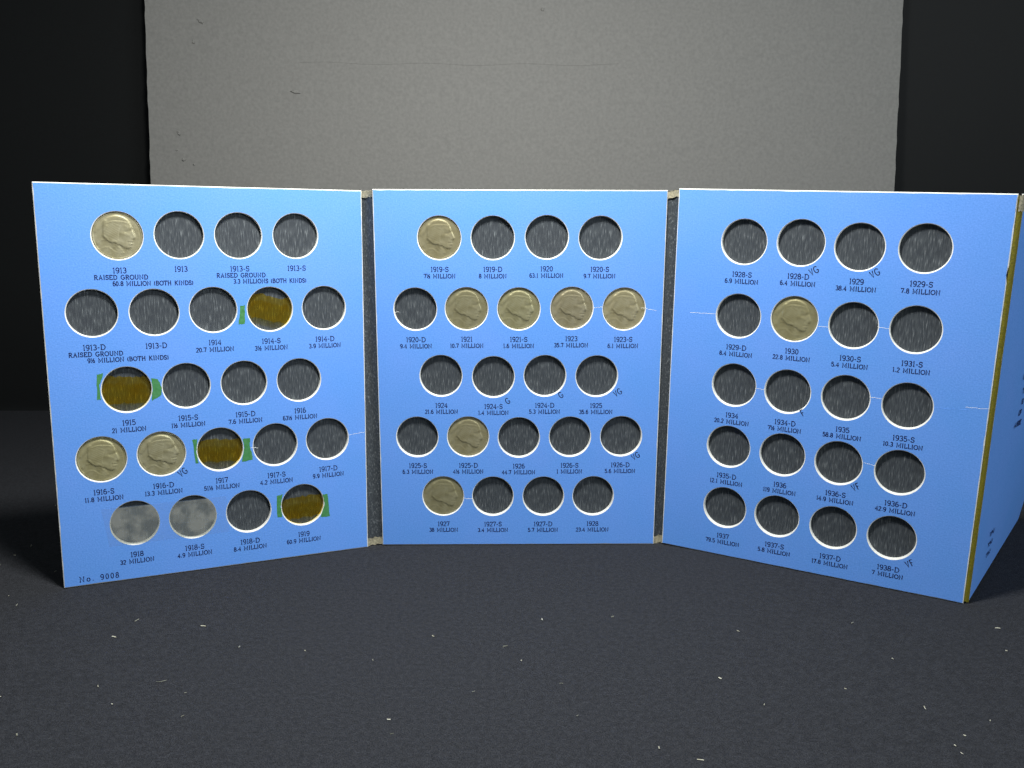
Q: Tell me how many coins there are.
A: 11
